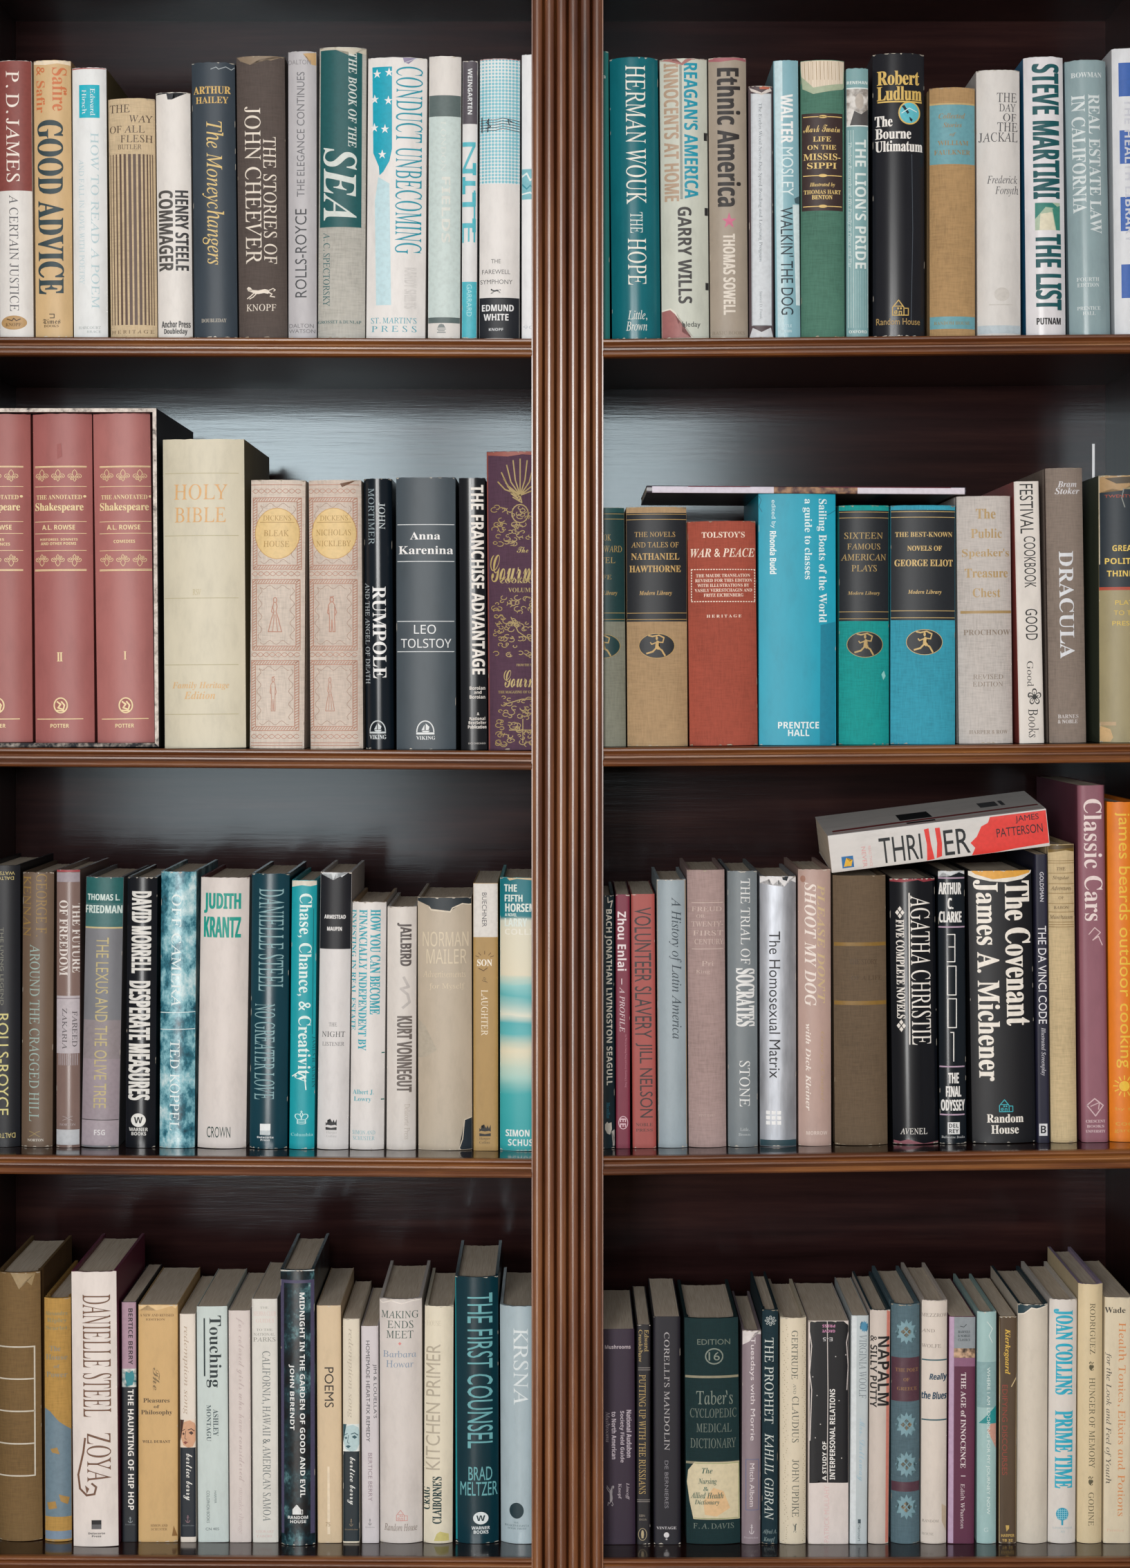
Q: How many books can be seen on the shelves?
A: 117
